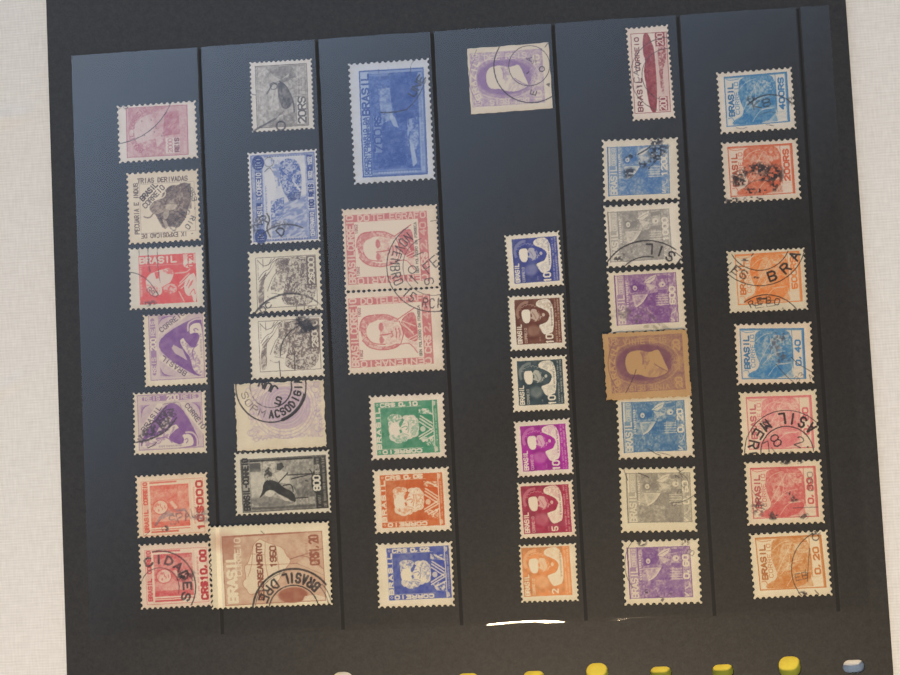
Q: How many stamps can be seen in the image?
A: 42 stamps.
